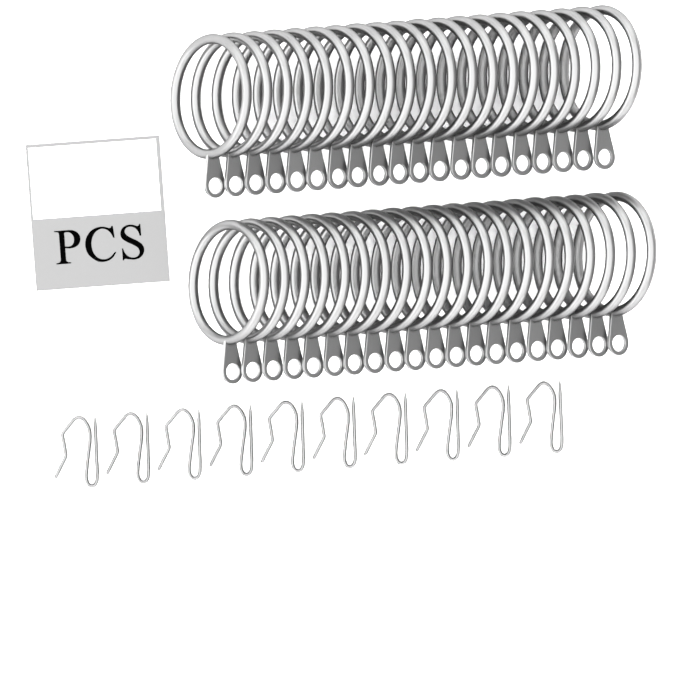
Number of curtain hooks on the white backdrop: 10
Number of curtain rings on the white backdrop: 40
